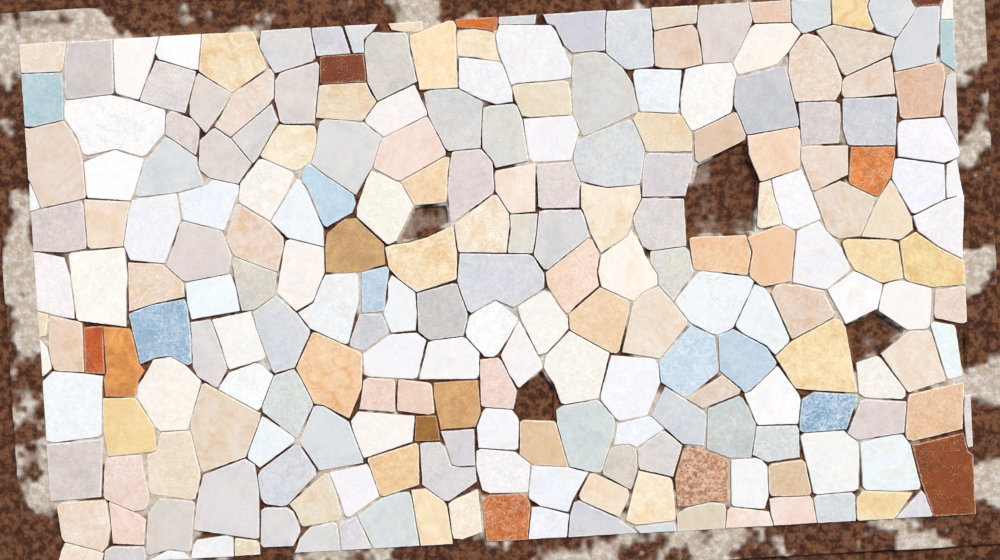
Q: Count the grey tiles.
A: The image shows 68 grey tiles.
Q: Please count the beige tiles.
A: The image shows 73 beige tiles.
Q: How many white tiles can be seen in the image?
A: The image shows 63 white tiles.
